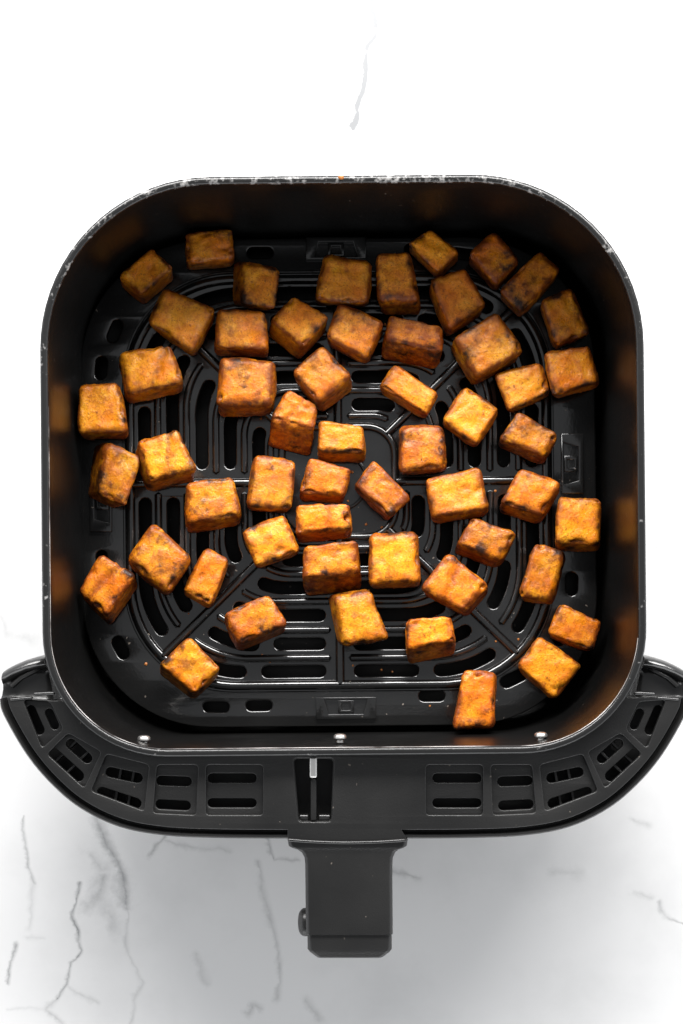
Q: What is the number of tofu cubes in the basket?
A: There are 54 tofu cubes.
